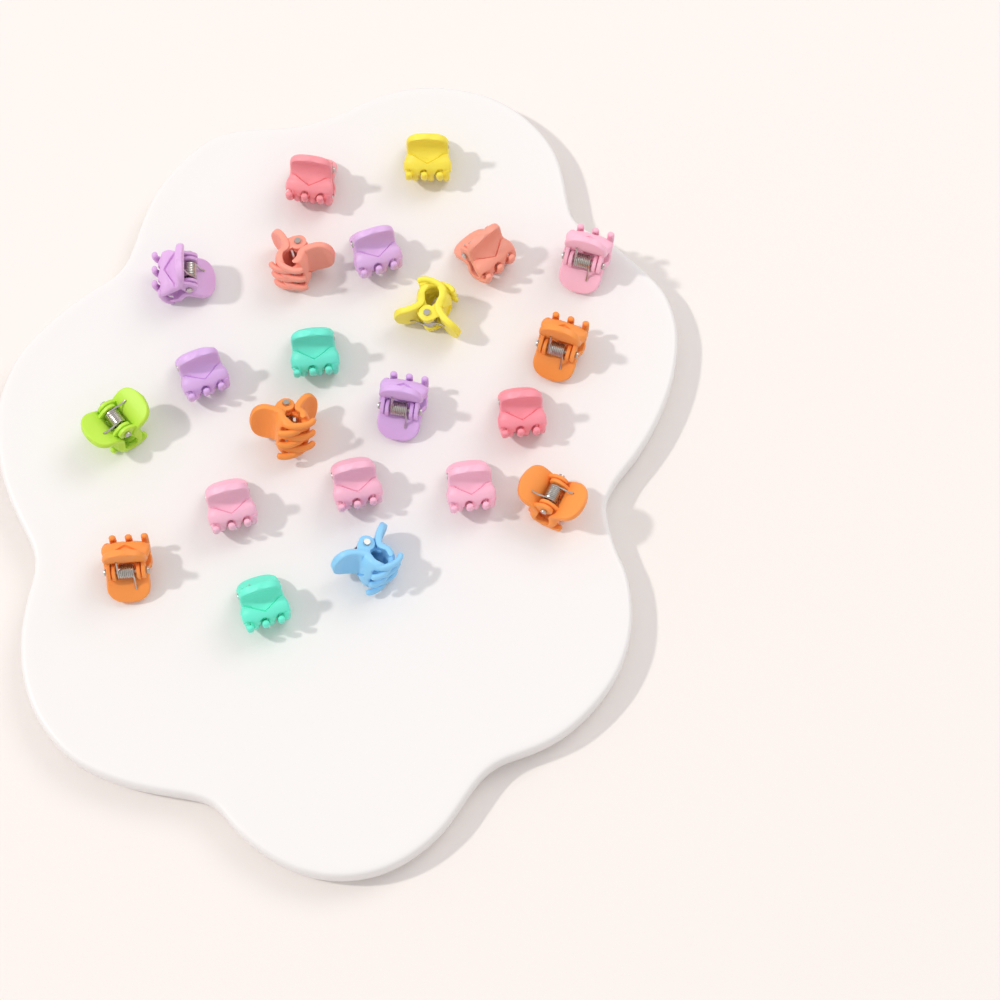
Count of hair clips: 22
